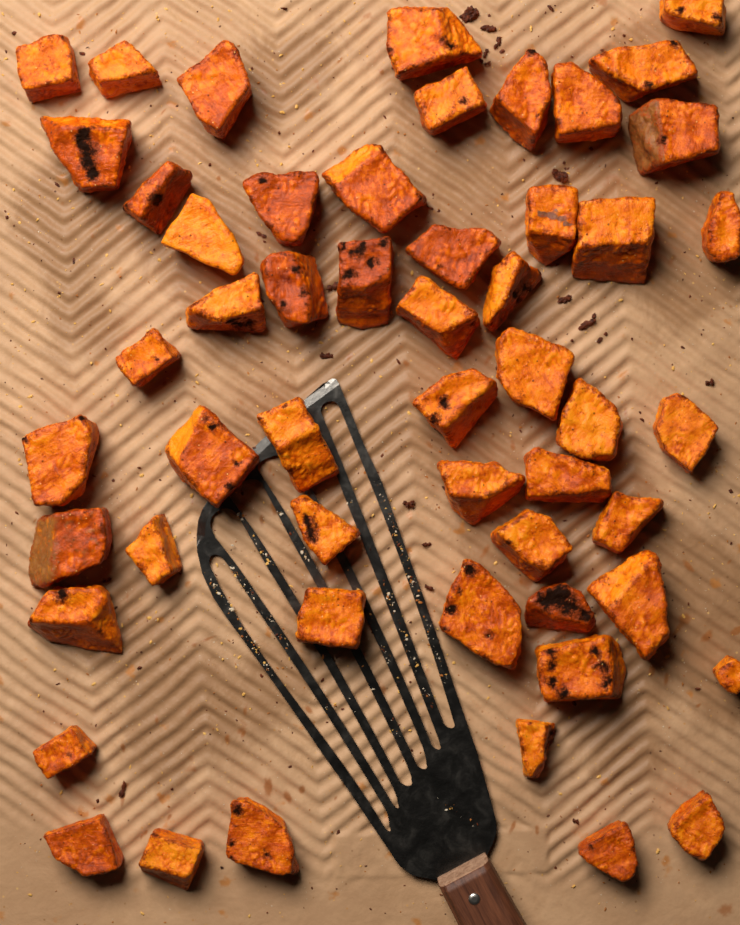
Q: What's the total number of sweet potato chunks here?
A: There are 53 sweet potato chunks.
